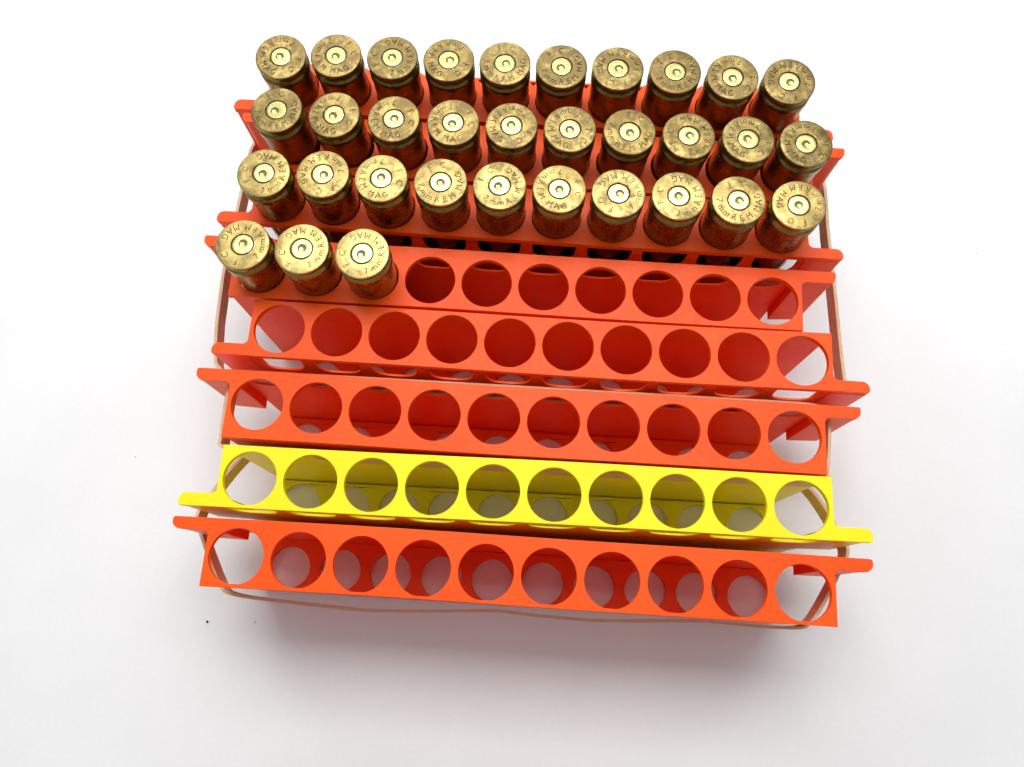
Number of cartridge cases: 33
